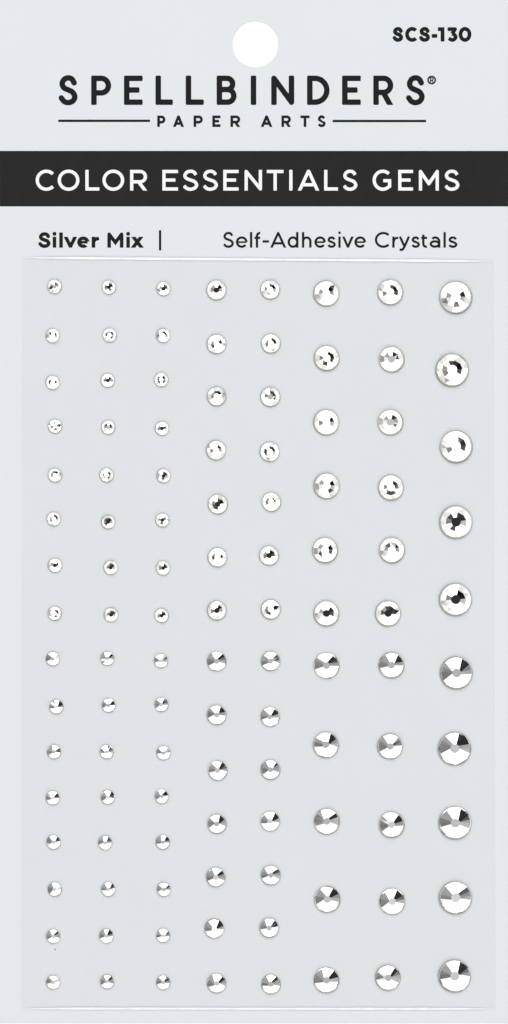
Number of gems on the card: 108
